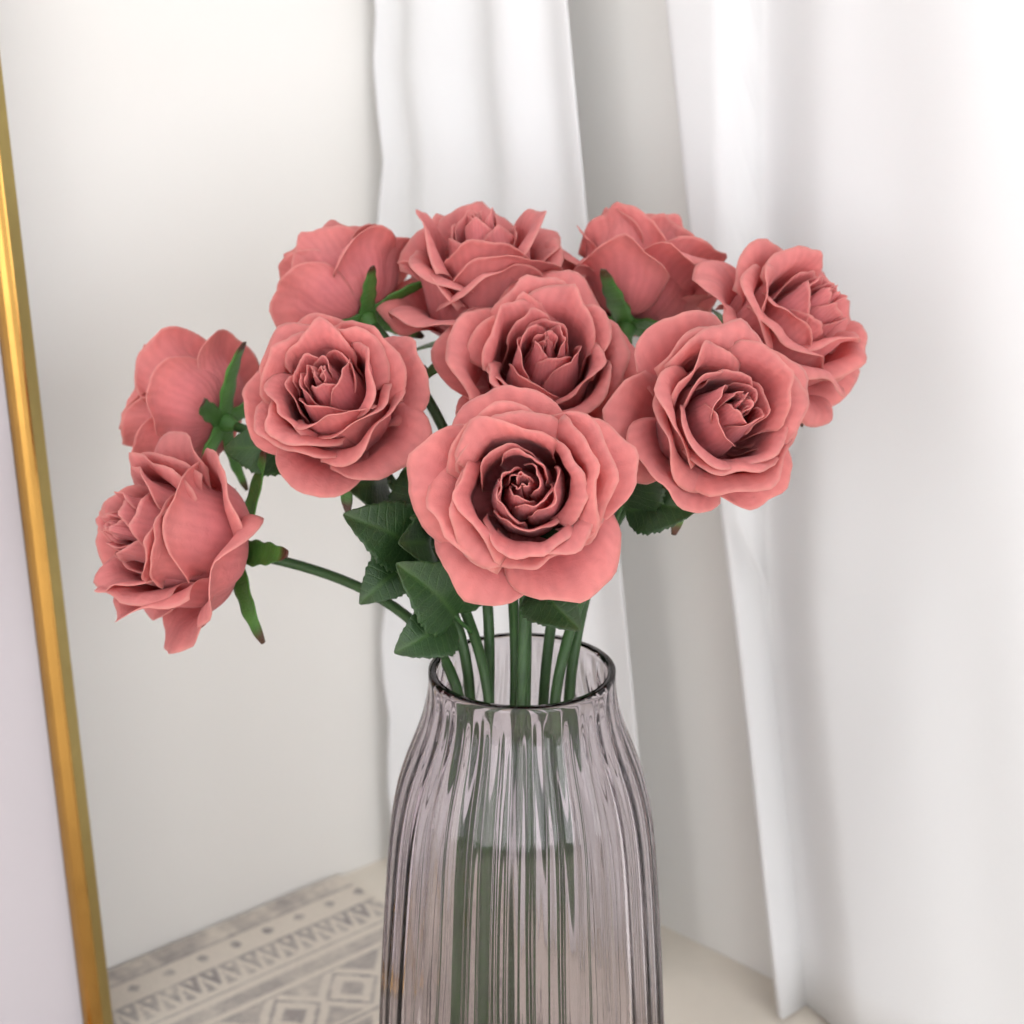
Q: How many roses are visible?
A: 10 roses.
